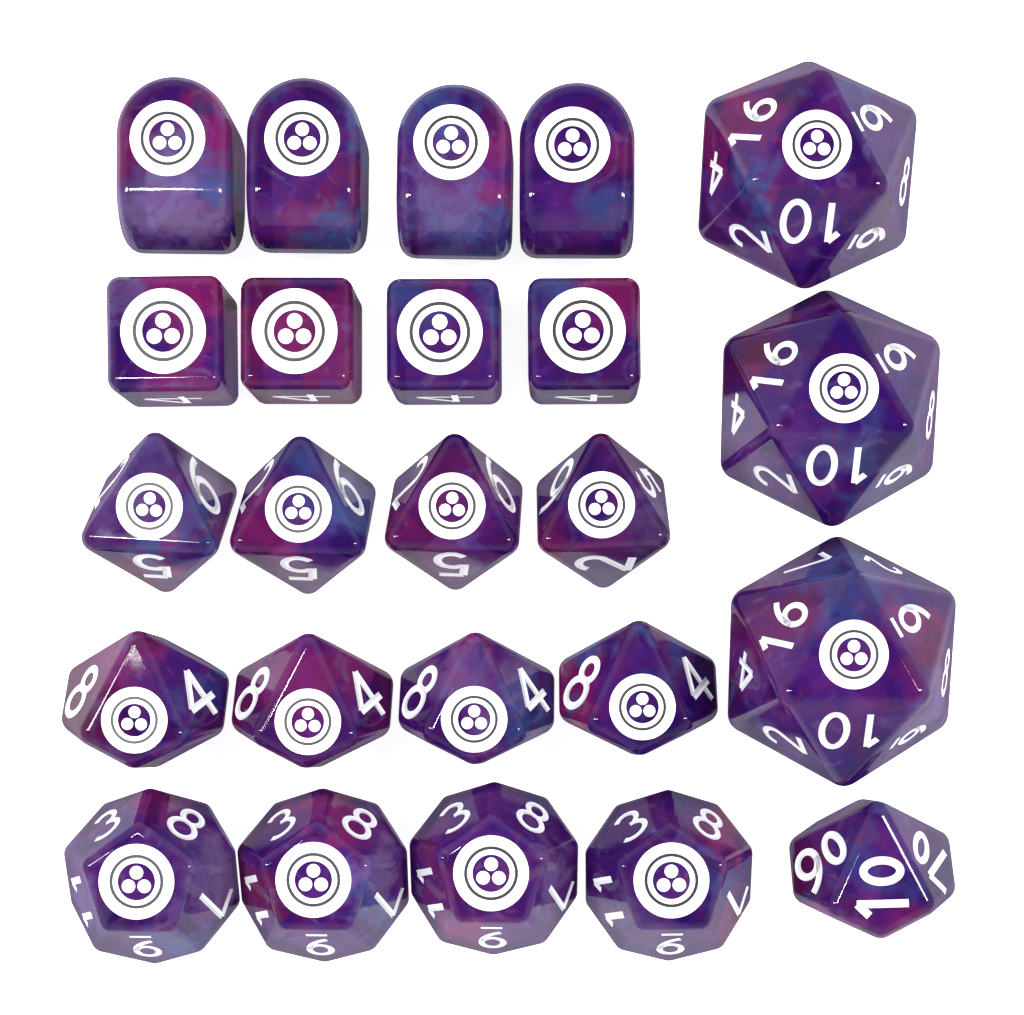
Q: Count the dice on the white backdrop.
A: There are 24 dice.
